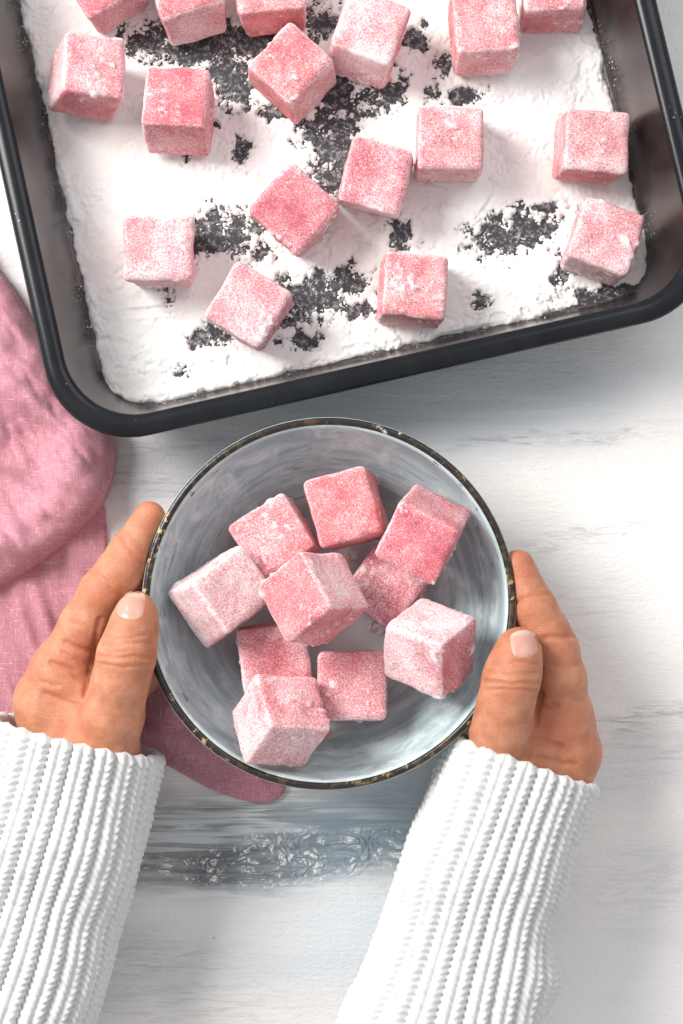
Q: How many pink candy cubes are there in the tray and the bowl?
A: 27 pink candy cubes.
